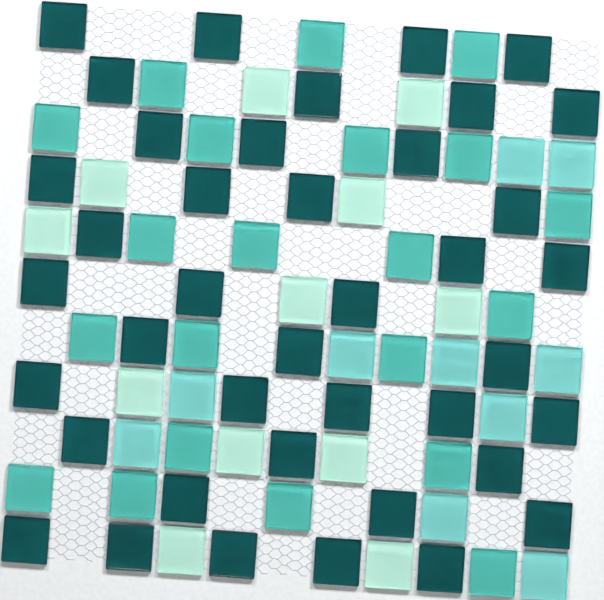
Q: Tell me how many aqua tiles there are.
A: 10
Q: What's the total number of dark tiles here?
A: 40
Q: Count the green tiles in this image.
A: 21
